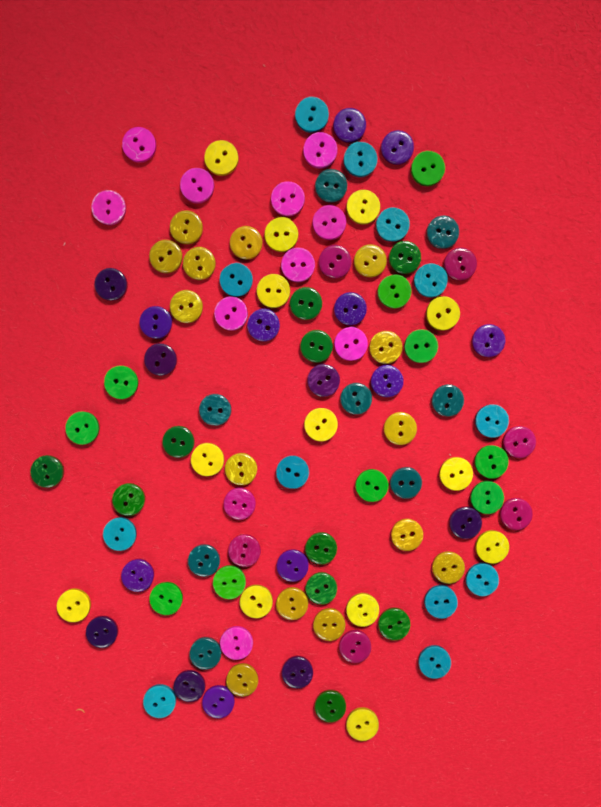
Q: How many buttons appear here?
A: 101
